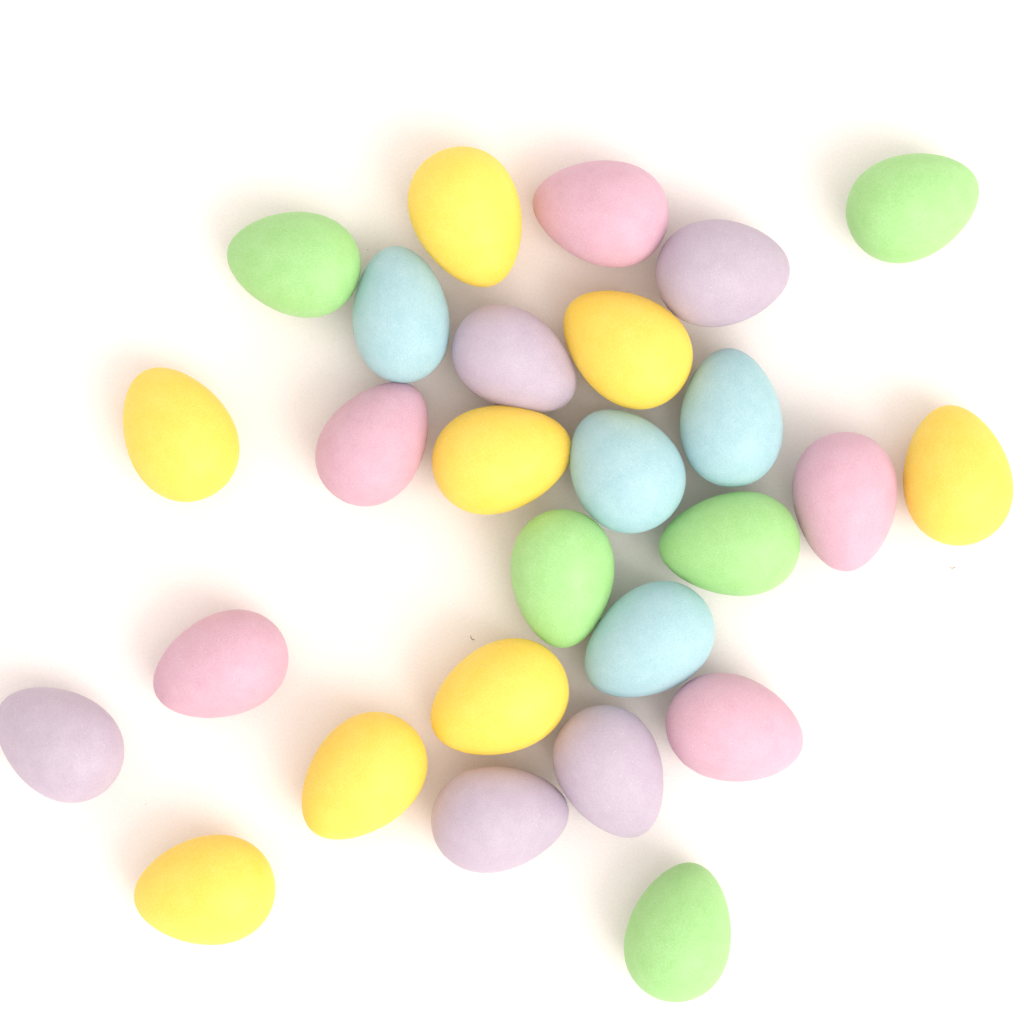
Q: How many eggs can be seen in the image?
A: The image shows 27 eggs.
